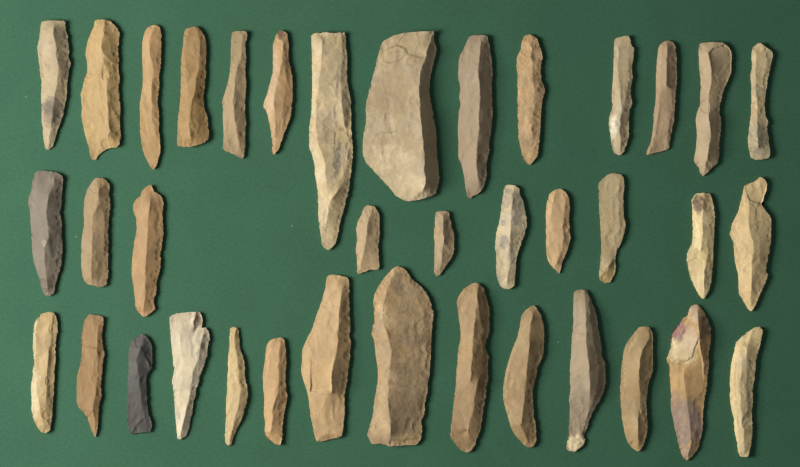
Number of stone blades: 38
